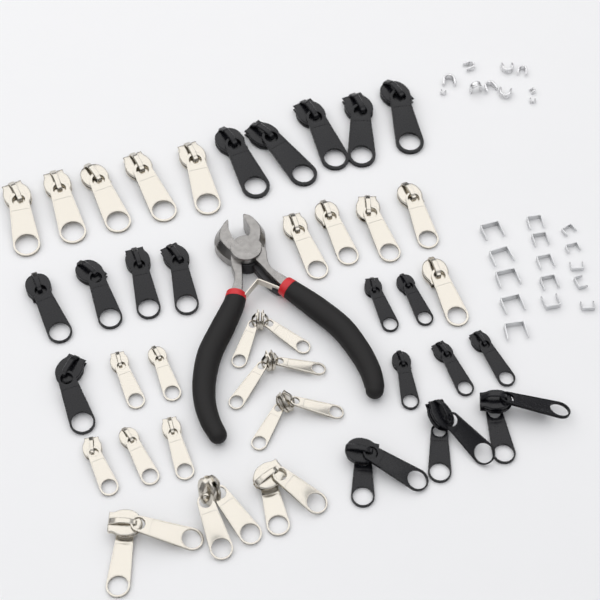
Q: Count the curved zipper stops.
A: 10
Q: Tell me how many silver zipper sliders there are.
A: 21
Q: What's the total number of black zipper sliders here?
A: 18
